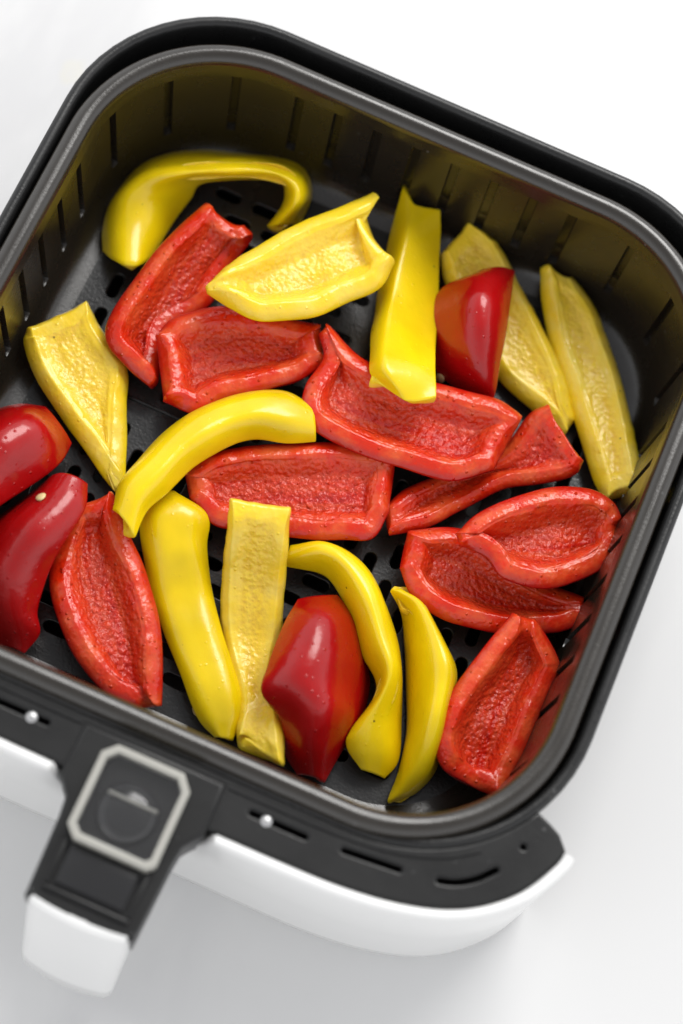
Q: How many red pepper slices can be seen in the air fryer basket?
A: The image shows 13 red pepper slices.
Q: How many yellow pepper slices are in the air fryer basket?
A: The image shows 11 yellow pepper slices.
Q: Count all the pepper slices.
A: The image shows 24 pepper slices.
